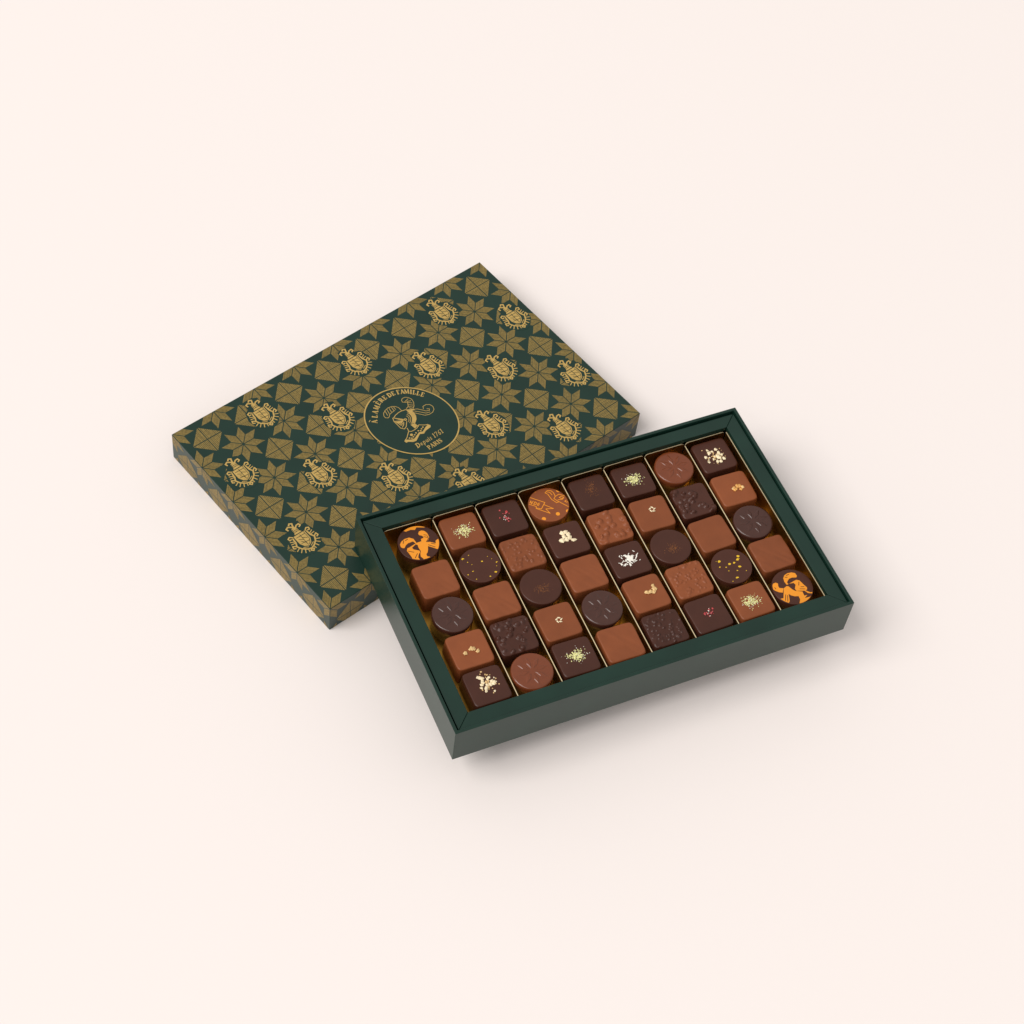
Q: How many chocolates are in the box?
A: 40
